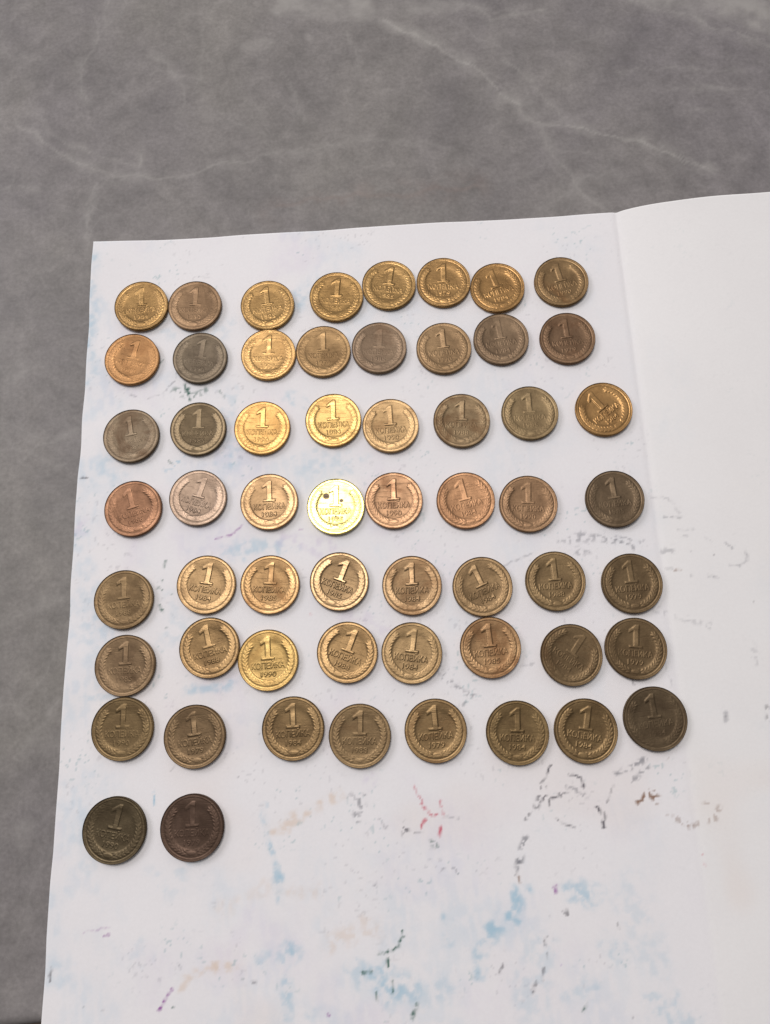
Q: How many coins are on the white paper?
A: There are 58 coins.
